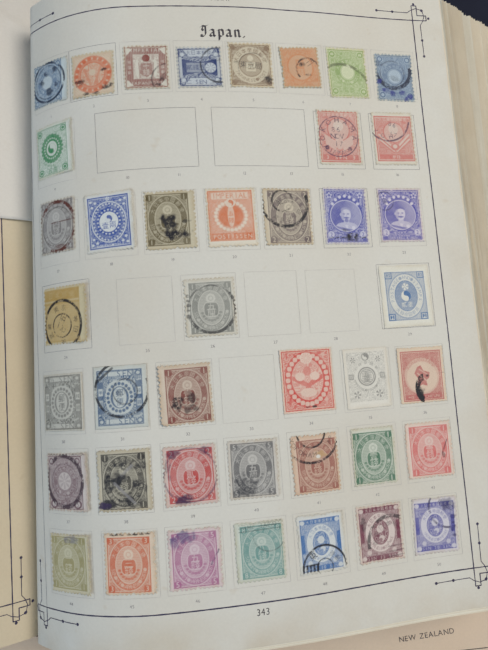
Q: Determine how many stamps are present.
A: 41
